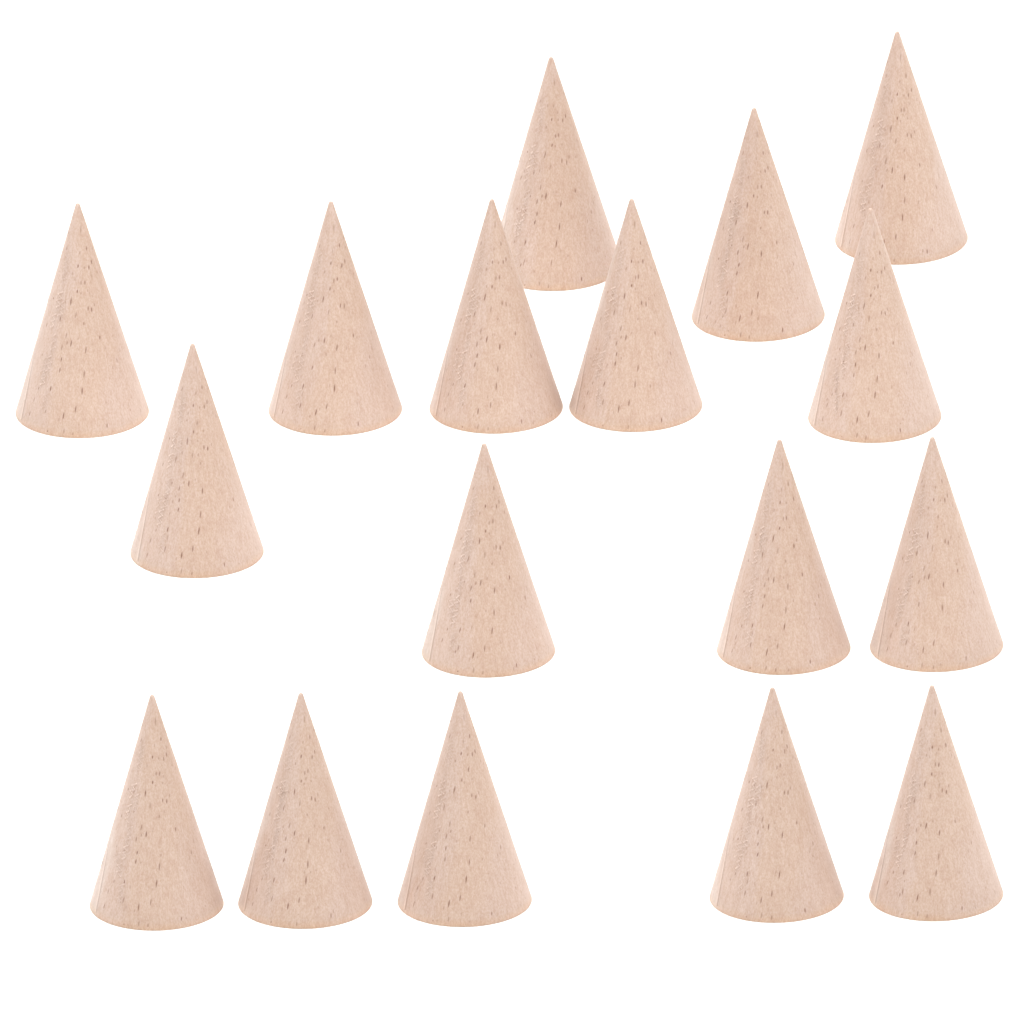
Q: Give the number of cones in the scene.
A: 17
